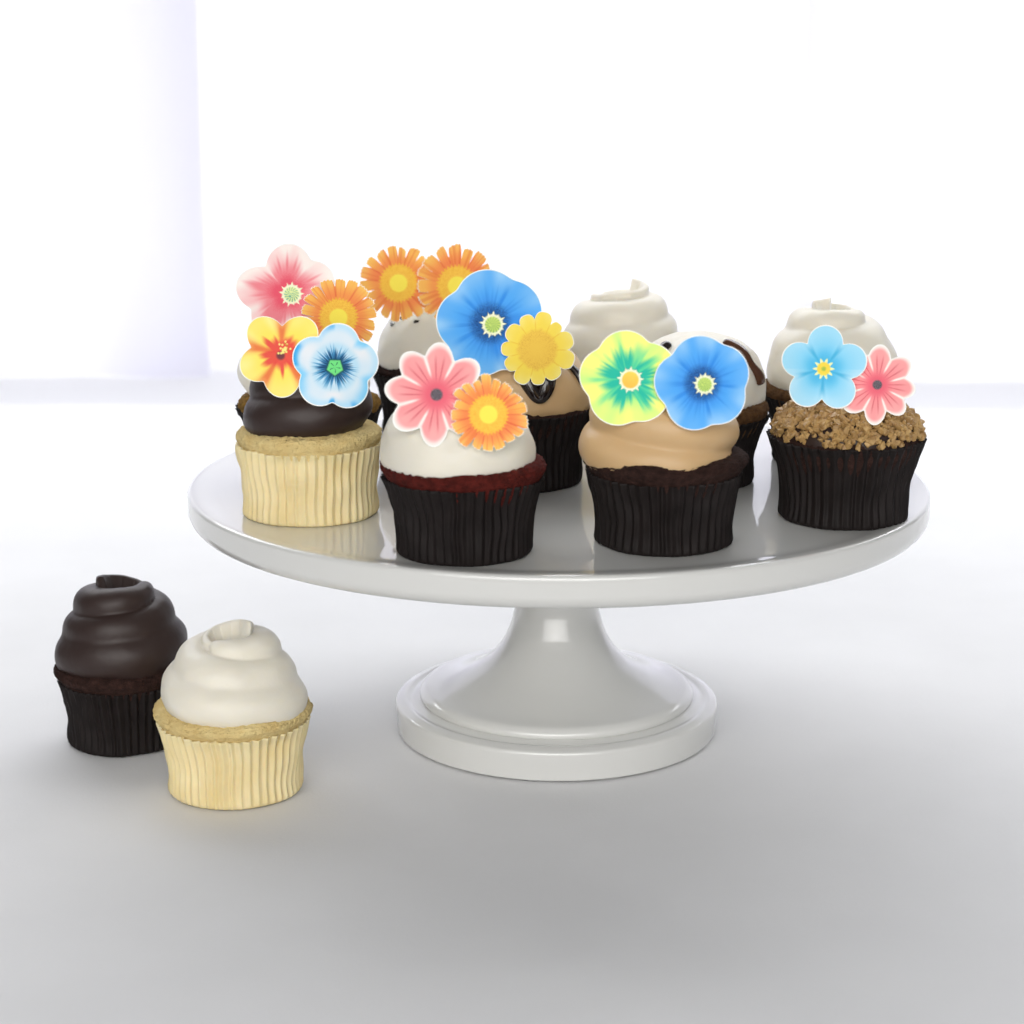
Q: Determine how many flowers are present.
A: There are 14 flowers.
